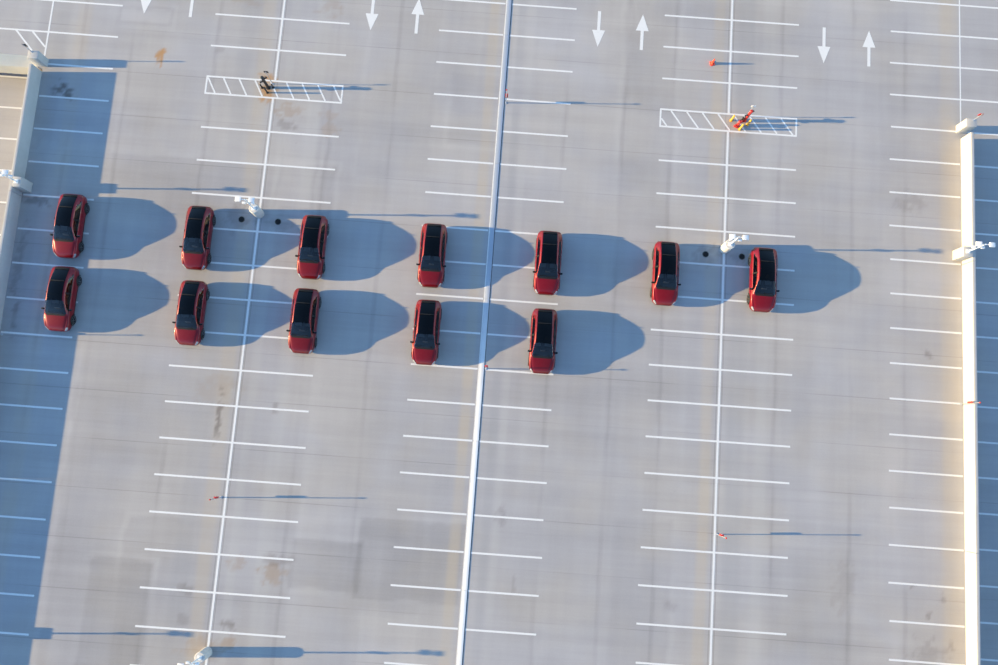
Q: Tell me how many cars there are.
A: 12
